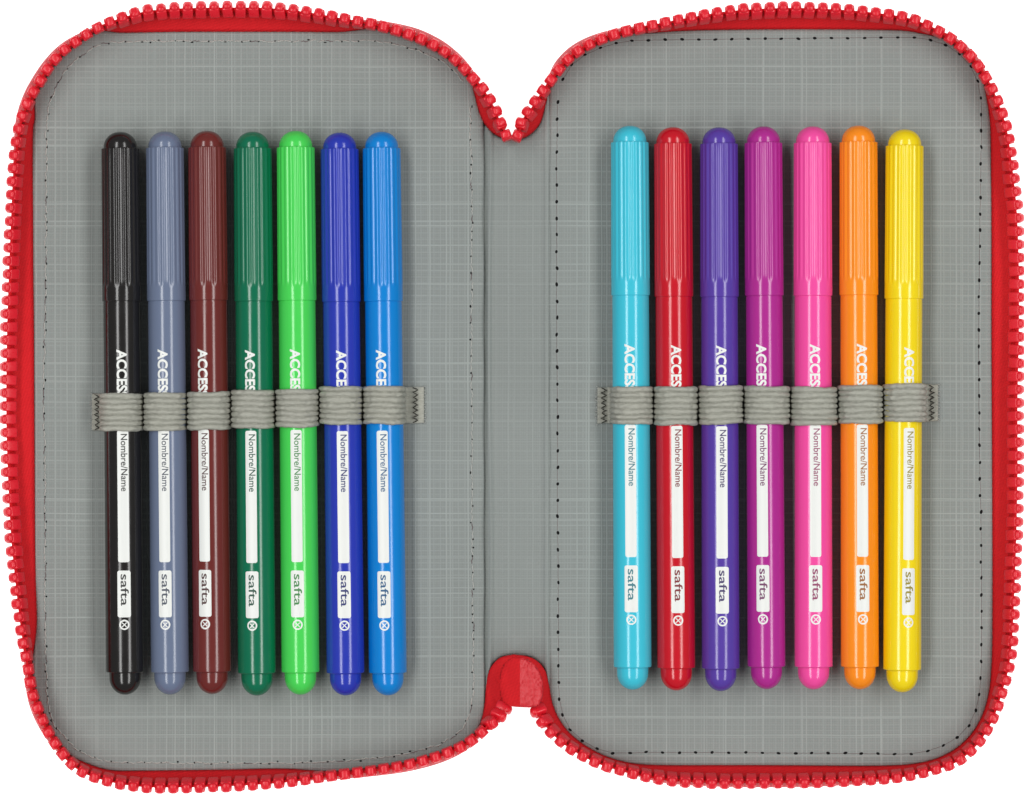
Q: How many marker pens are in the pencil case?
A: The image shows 14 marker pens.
